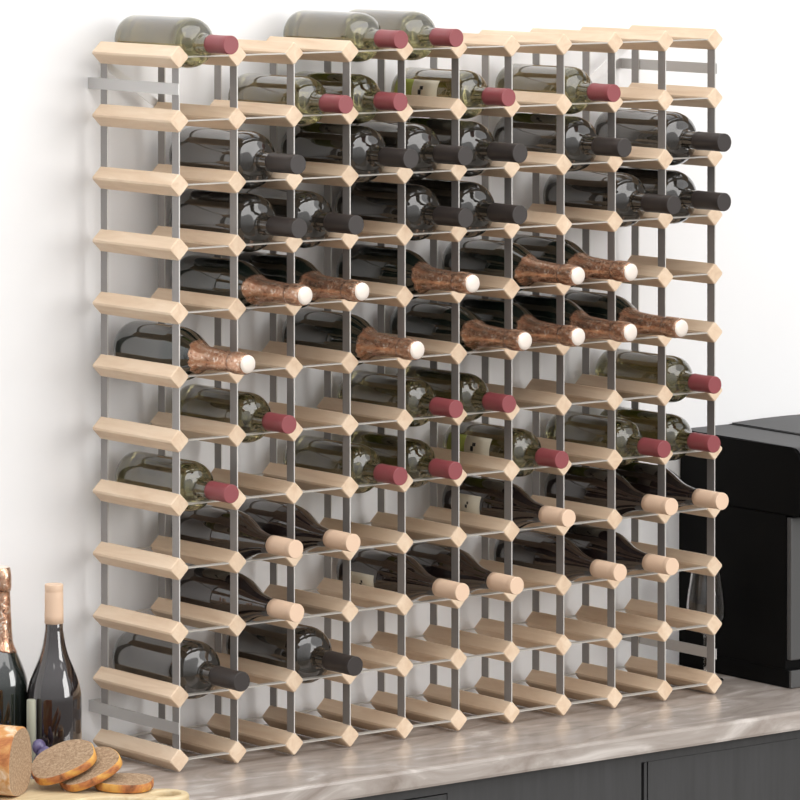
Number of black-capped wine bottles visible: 14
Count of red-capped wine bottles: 17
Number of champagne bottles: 12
